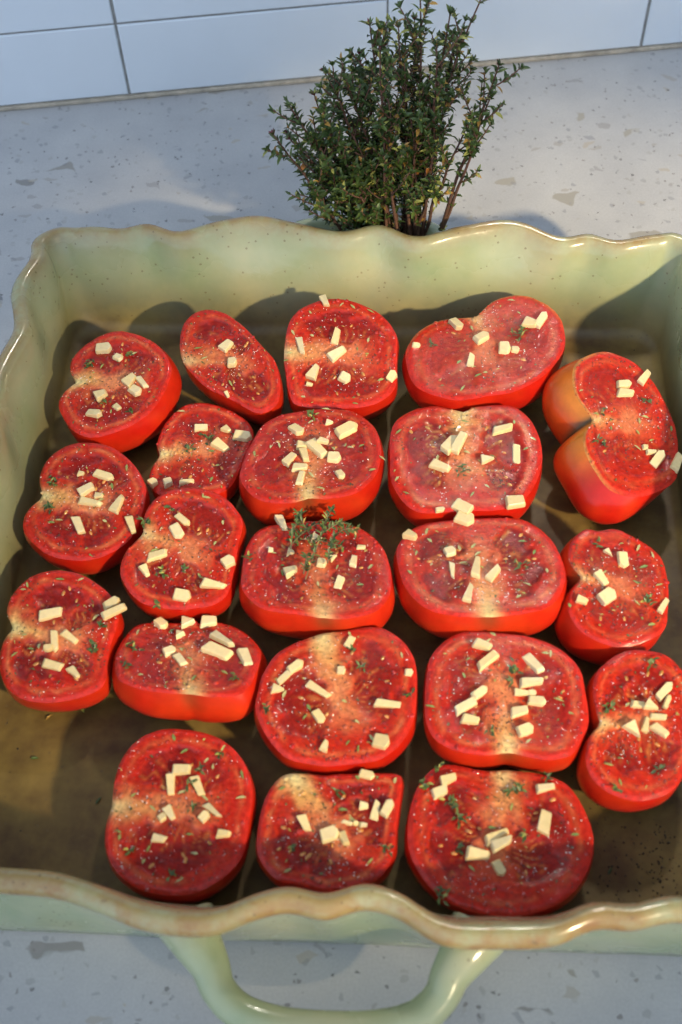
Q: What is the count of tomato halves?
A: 21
